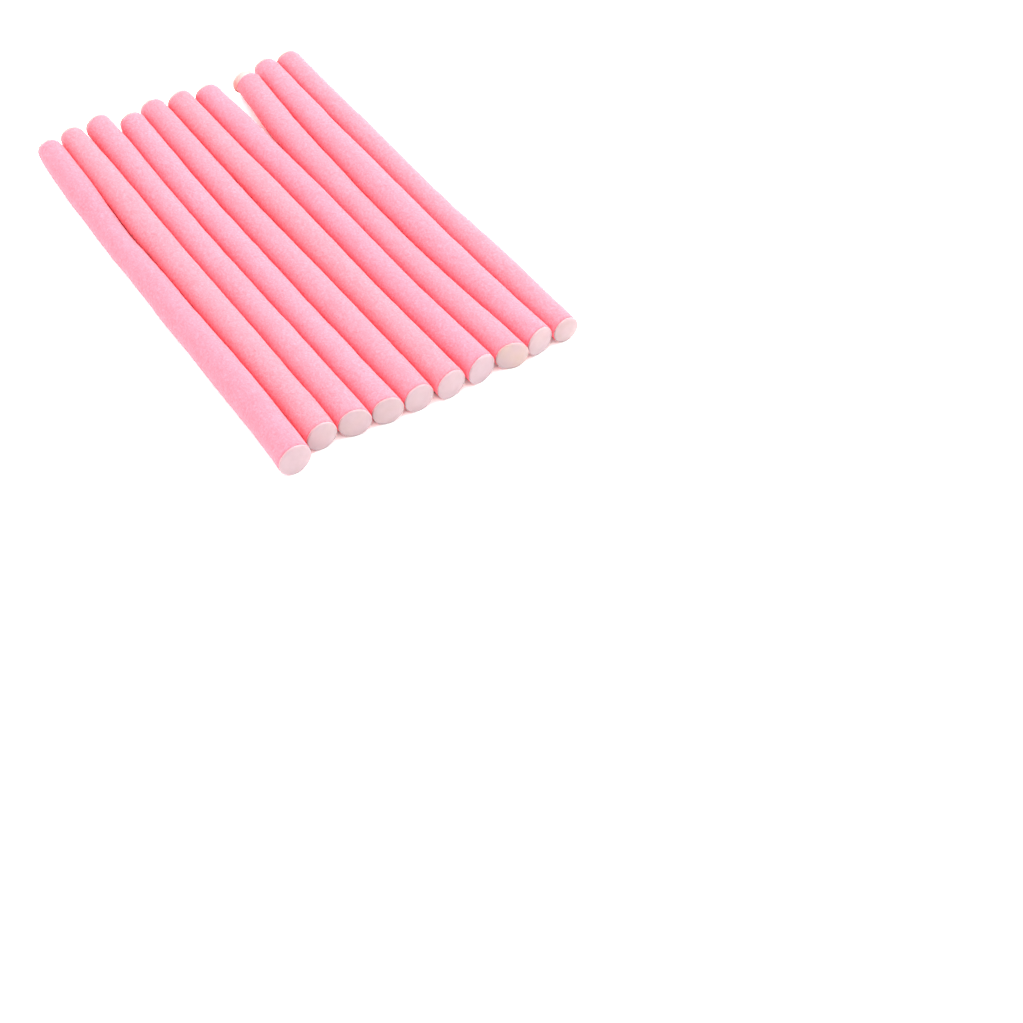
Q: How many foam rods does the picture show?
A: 10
